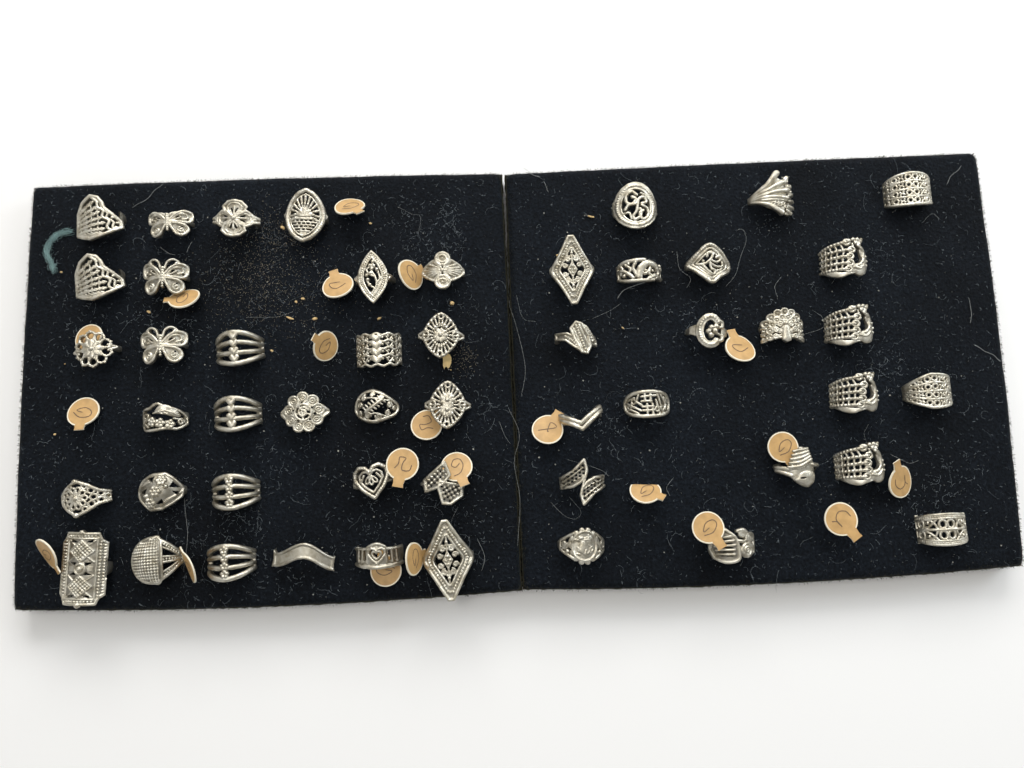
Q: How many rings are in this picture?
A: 50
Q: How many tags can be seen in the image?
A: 21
